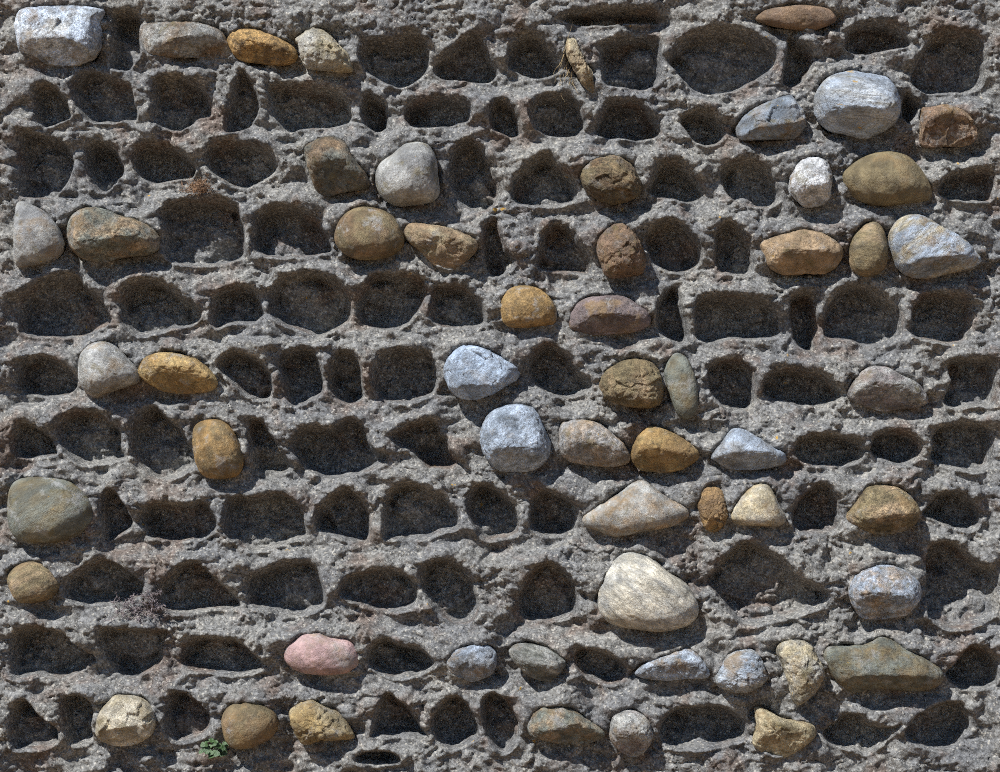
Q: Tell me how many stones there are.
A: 56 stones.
